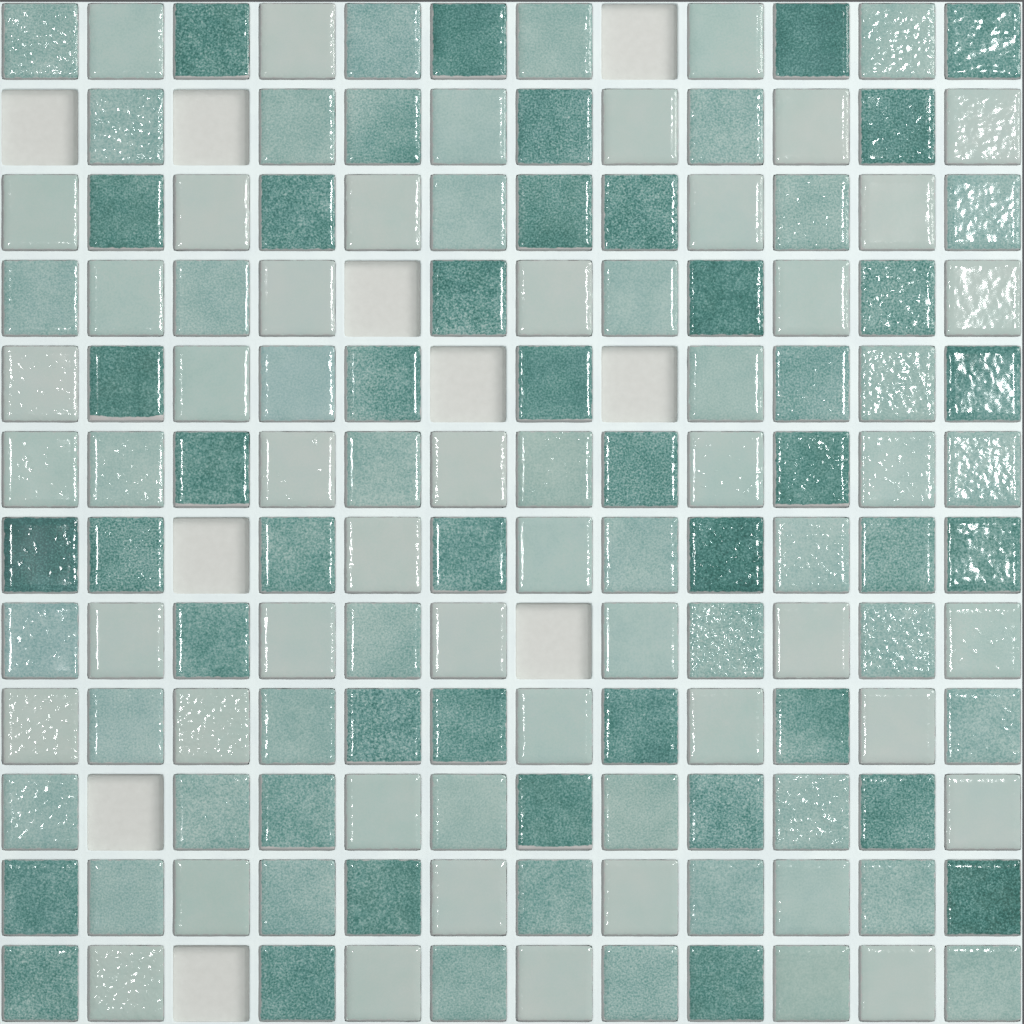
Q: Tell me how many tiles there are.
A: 134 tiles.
